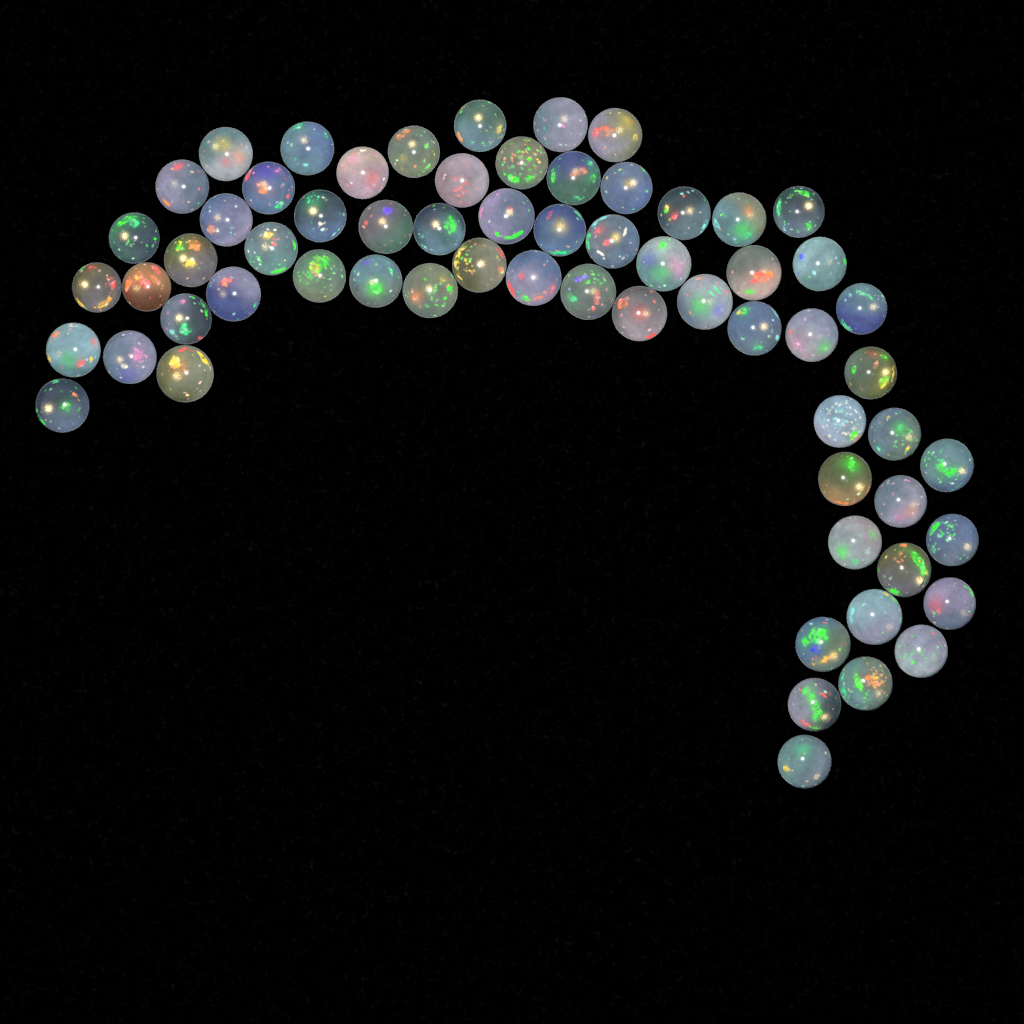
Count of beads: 64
